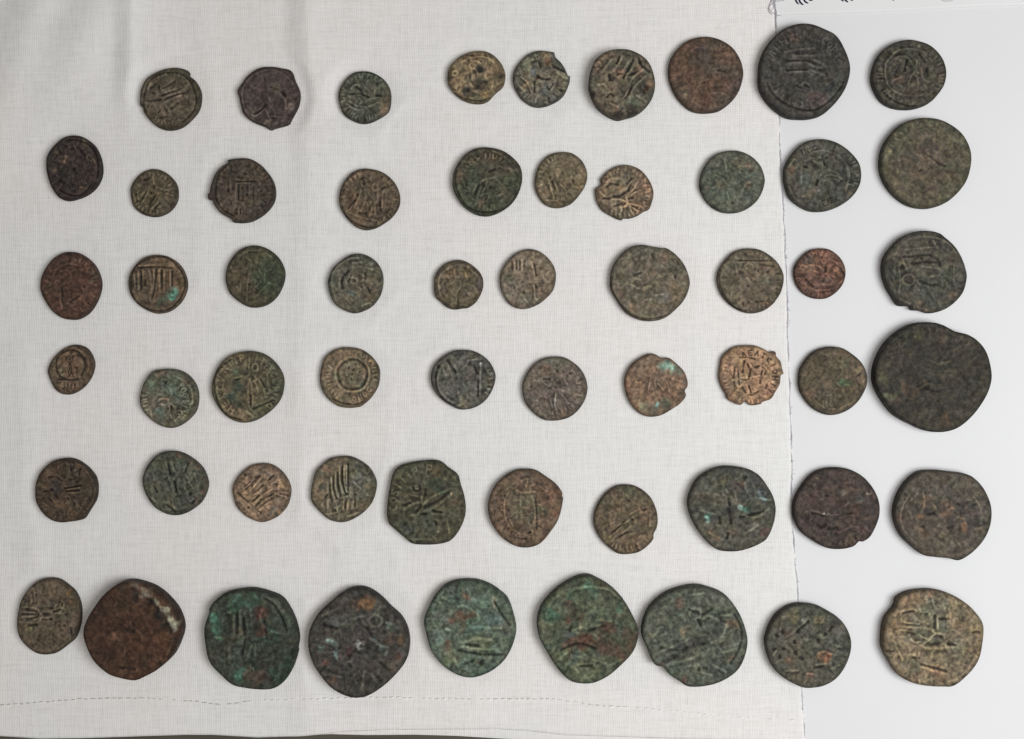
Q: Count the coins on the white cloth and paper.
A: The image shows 58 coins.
